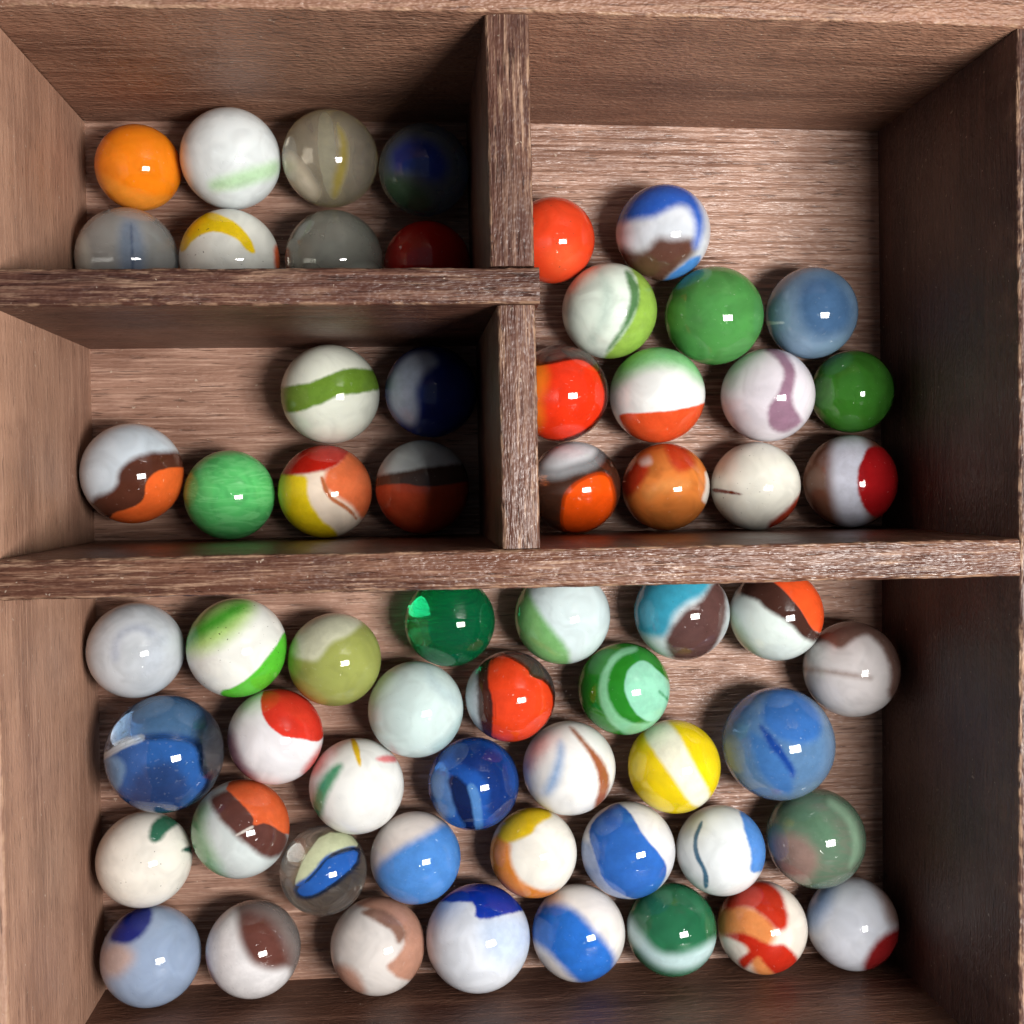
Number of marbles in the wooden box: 61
